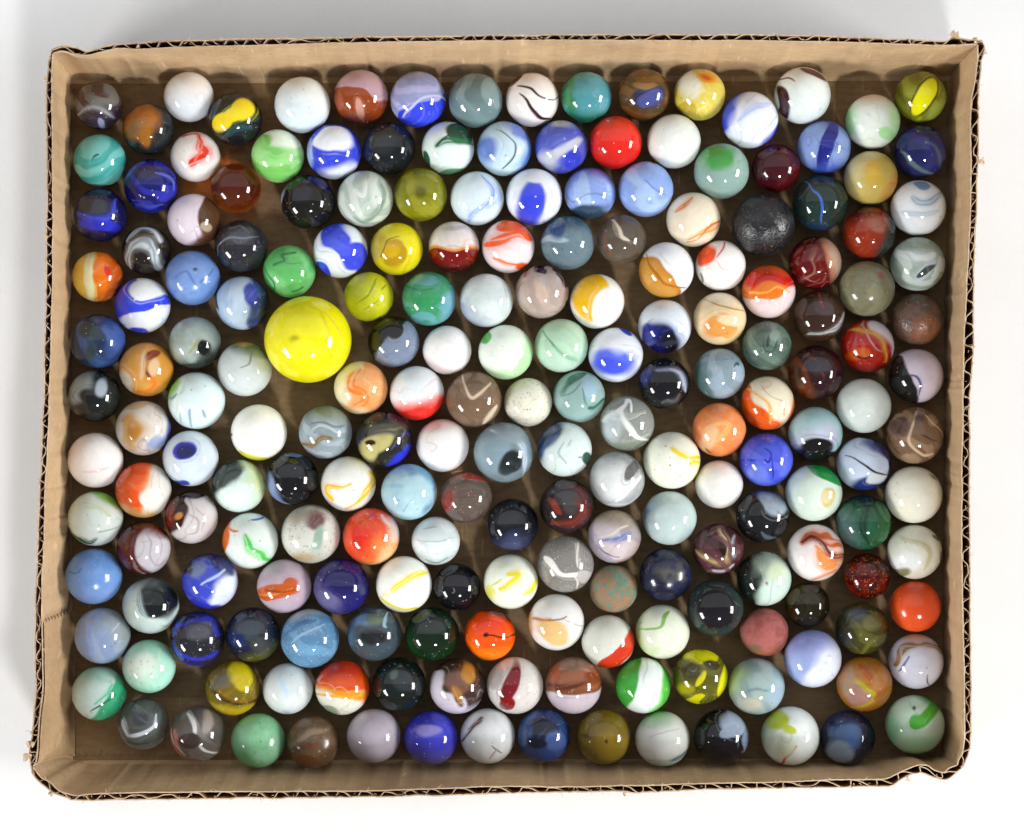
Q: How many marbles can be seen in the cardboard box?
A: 199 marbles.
